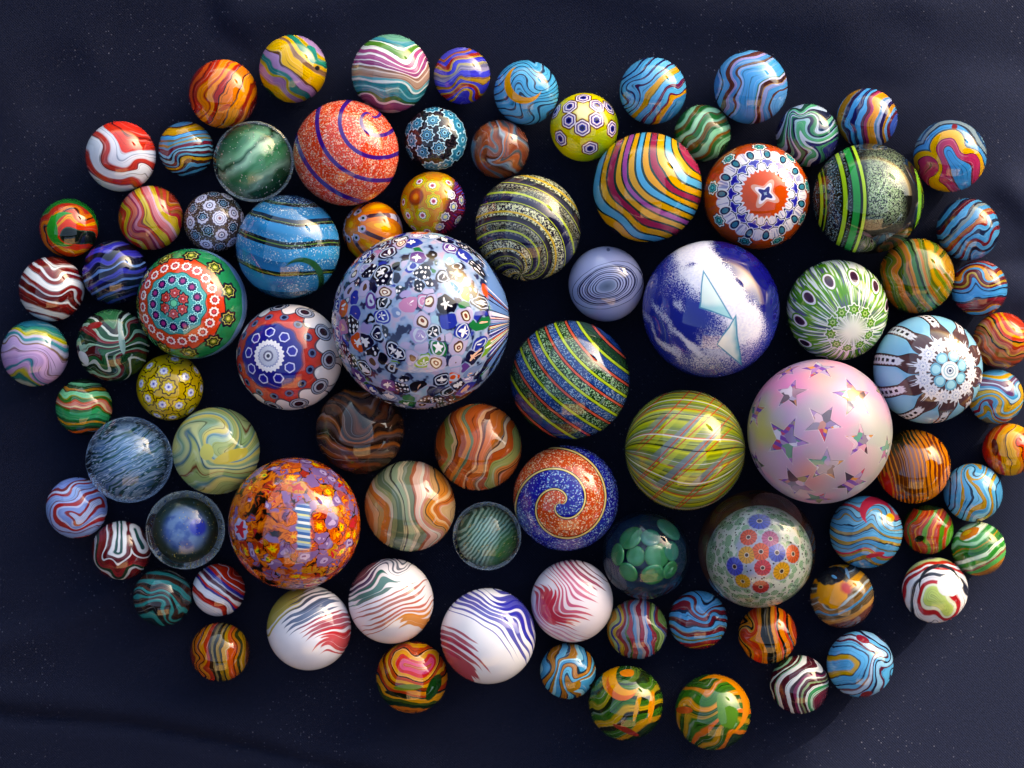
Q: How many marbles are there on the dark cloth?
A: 86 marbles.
